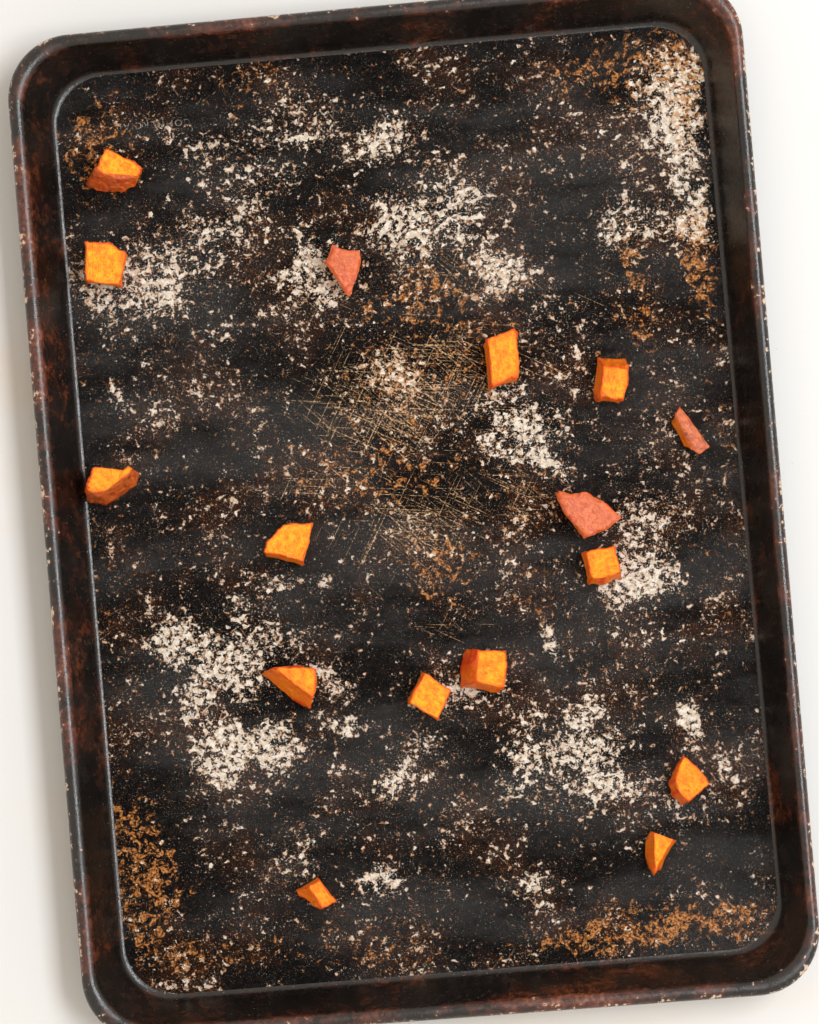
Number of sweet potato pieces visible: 16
